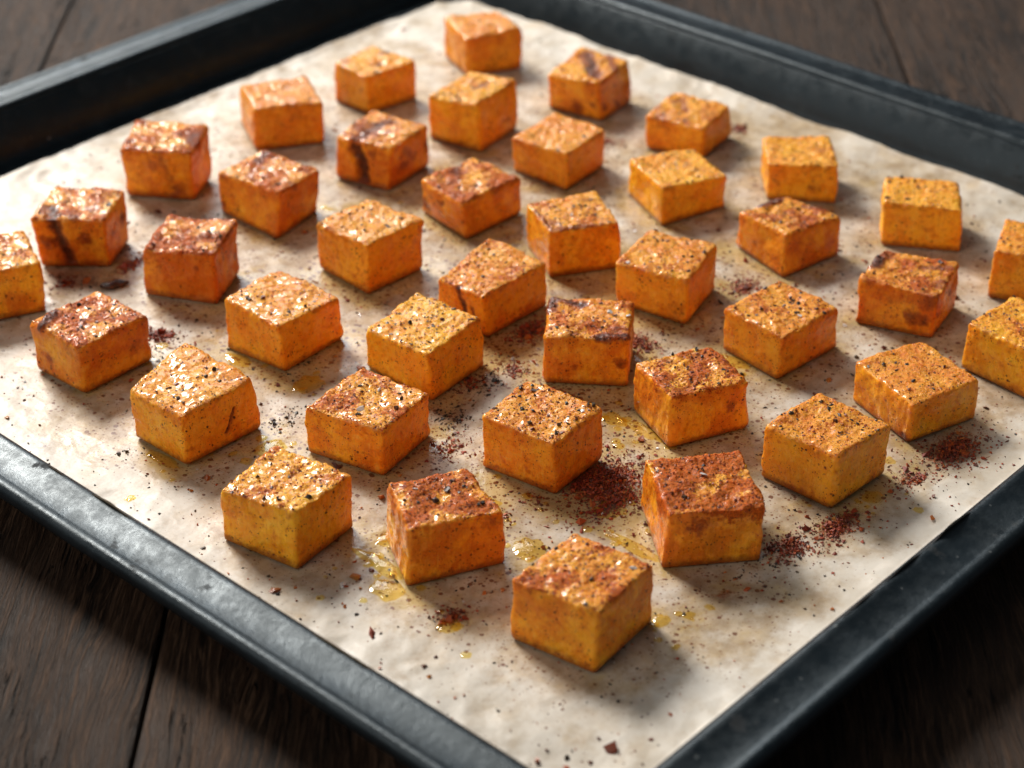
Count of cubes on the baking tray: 40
